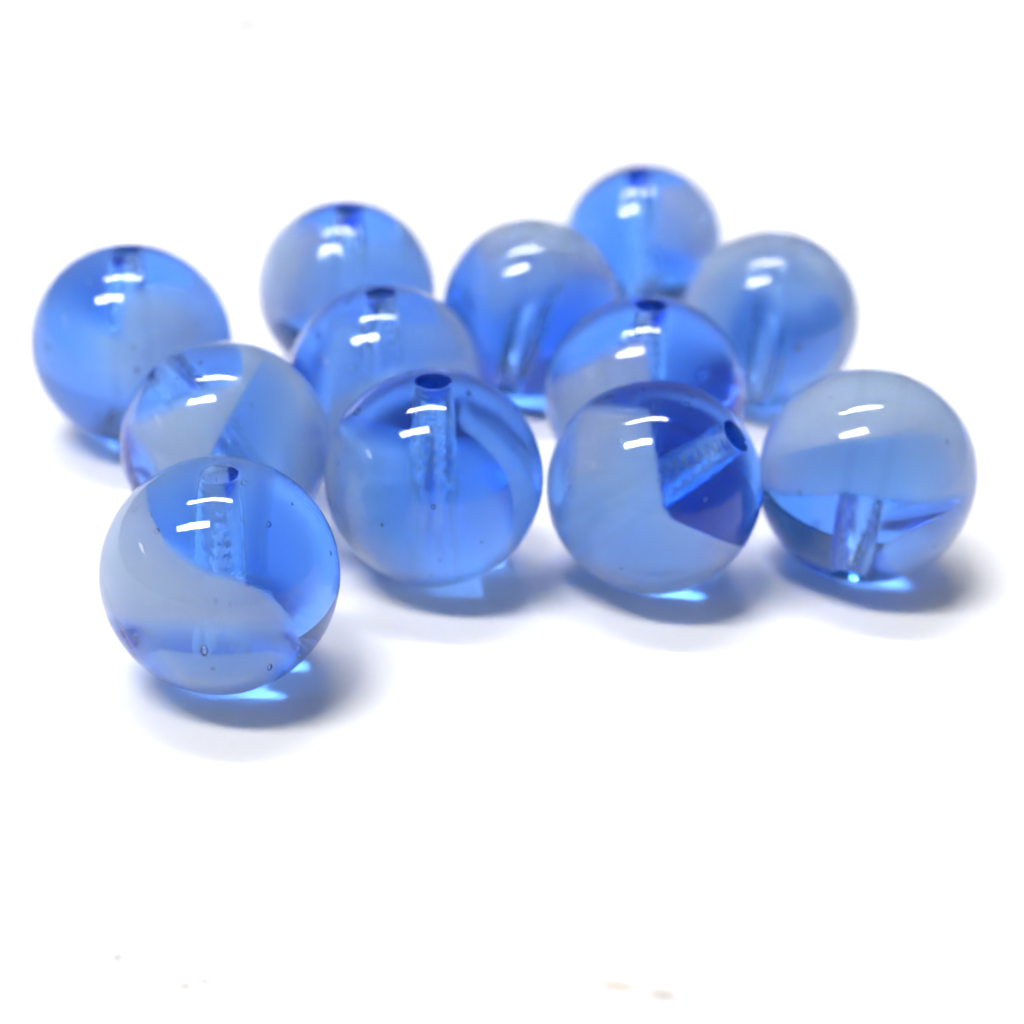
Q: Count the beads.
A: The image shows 12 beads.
